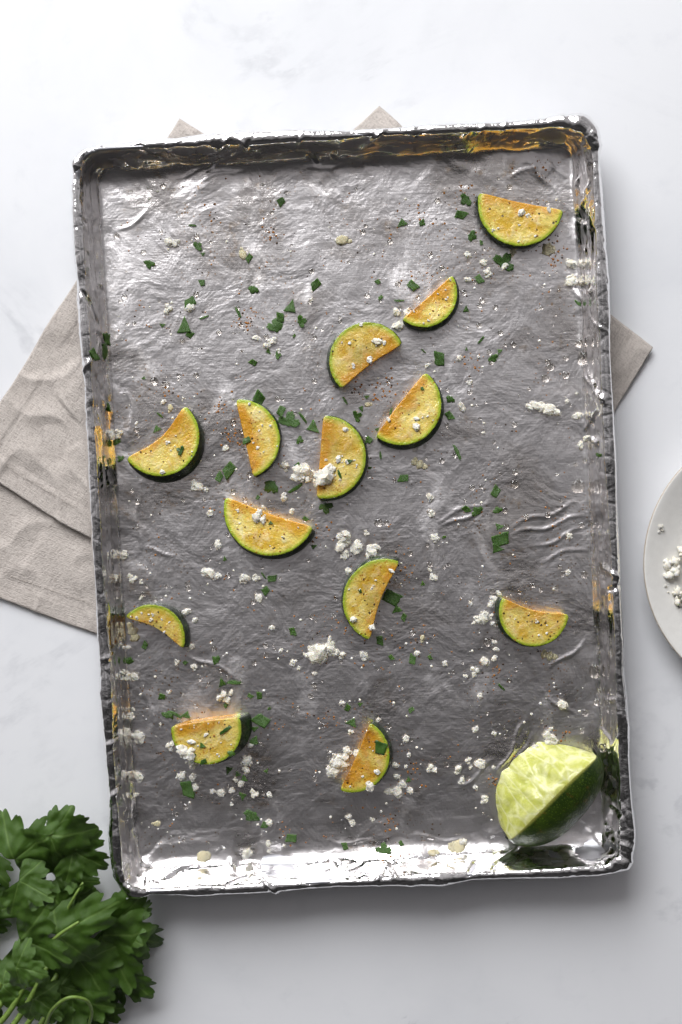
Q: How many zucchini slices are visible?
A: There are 13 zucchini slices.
